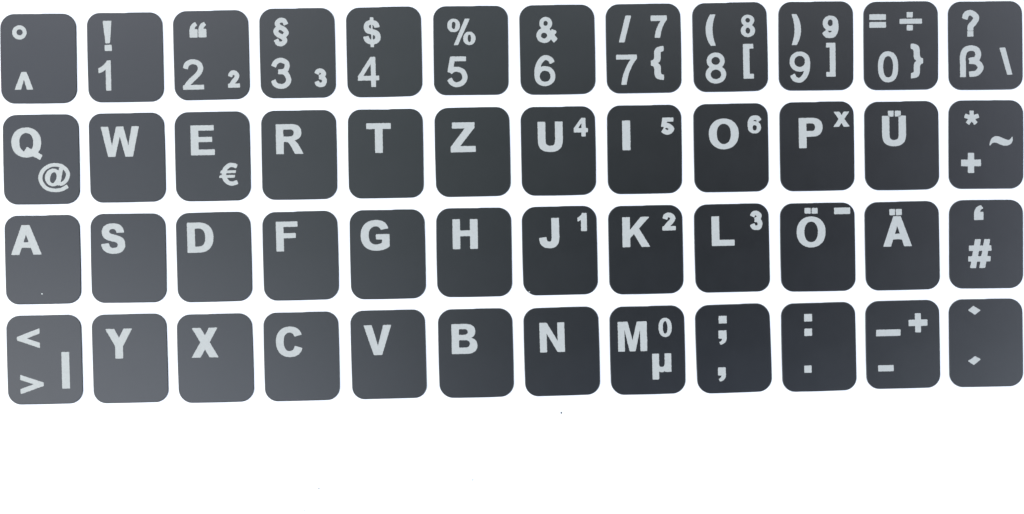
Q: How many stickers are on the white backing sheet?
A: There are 48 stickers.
